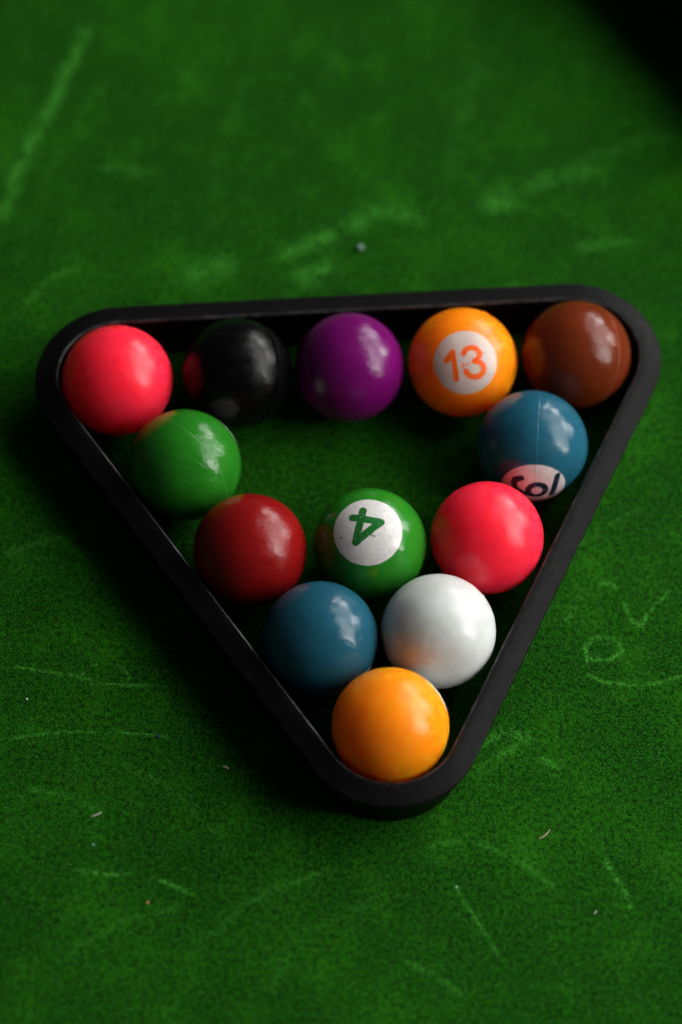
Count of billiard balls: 13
